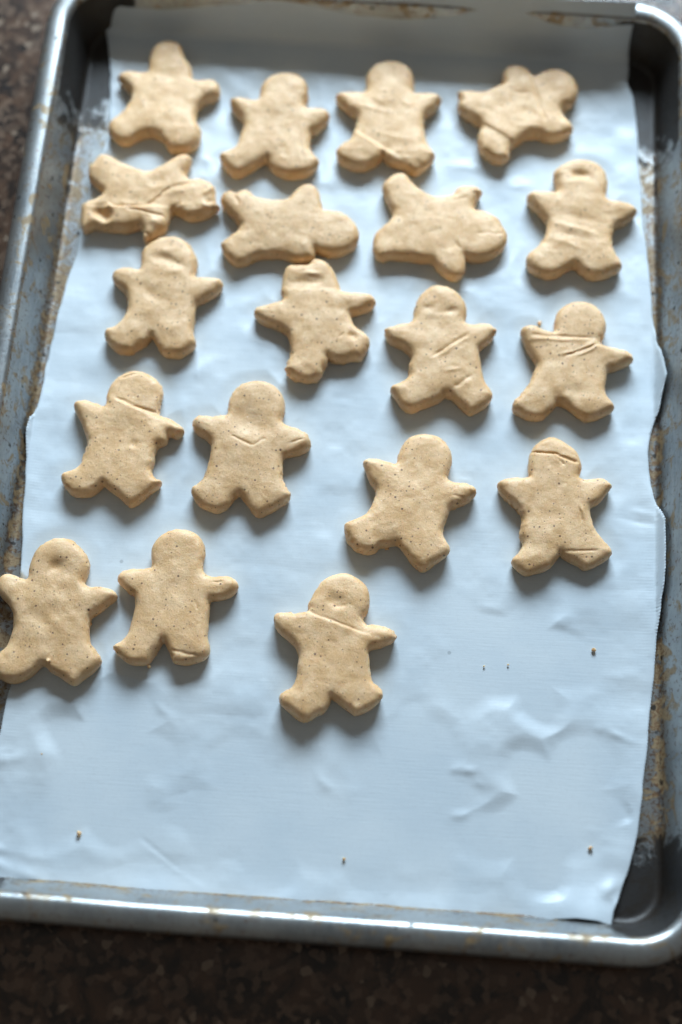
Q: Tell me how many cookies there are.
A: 19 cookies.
